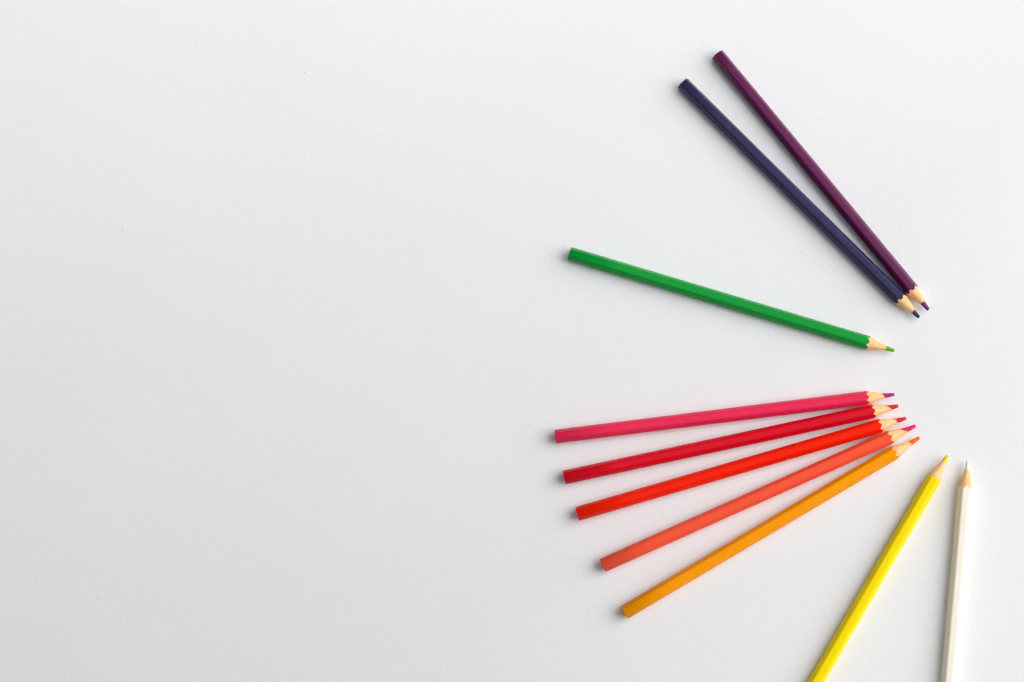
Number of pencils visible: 10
